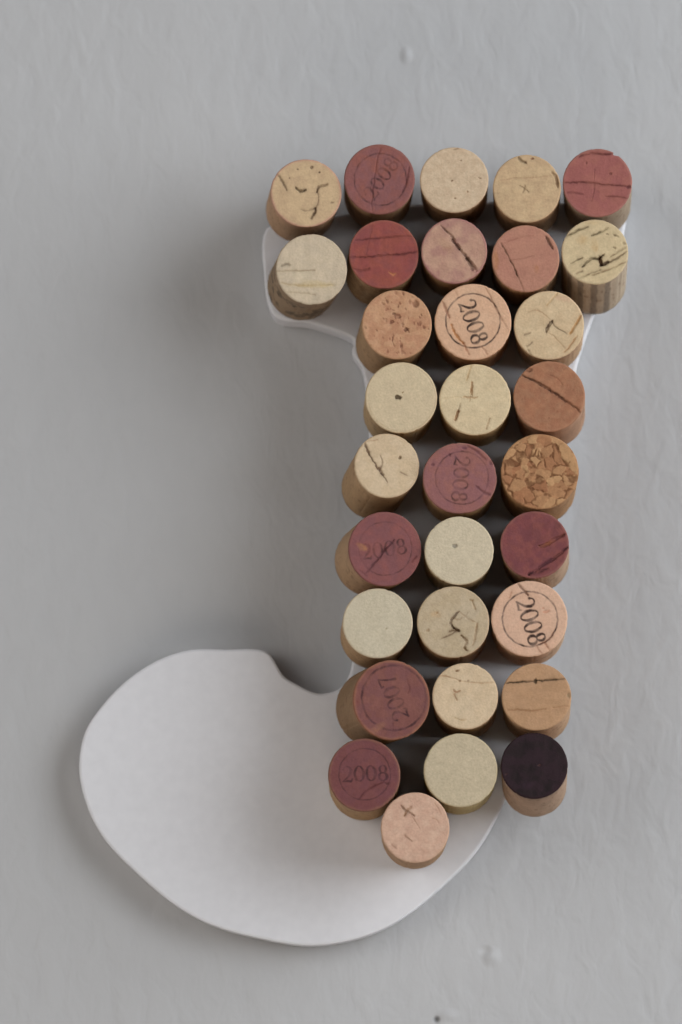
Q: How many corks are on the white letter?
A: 32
